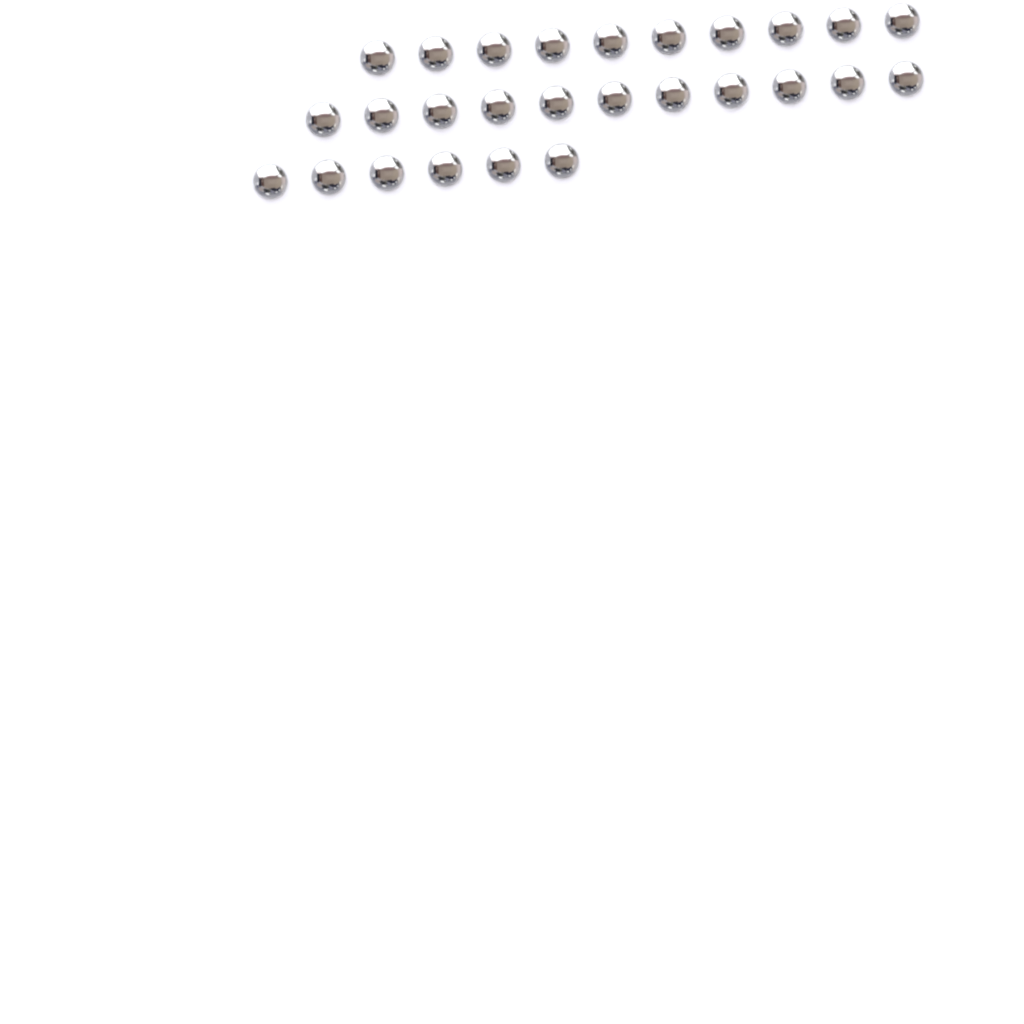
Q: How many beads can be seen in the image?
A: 27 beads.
